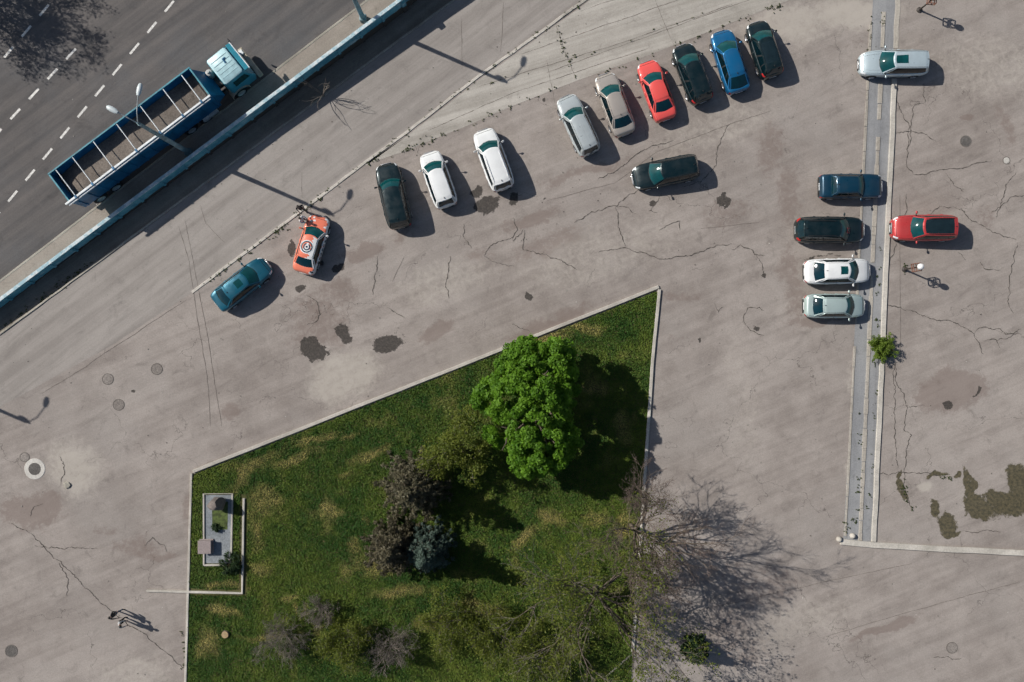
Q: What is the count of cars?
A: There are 18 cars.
